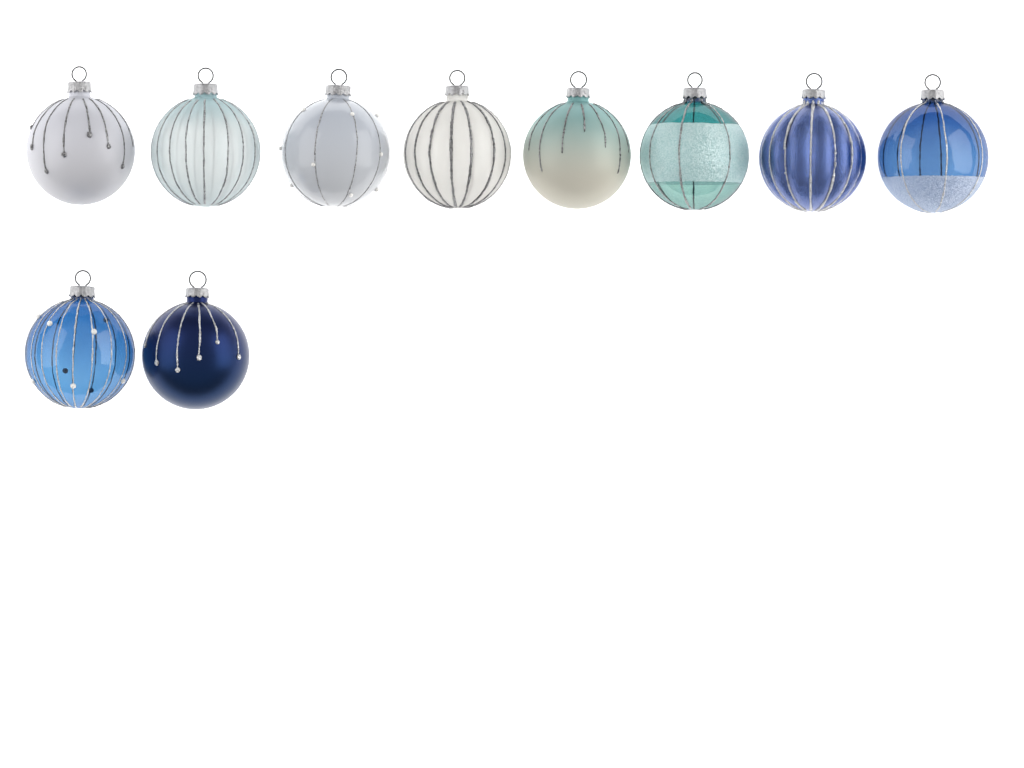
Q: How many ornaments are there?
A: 10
